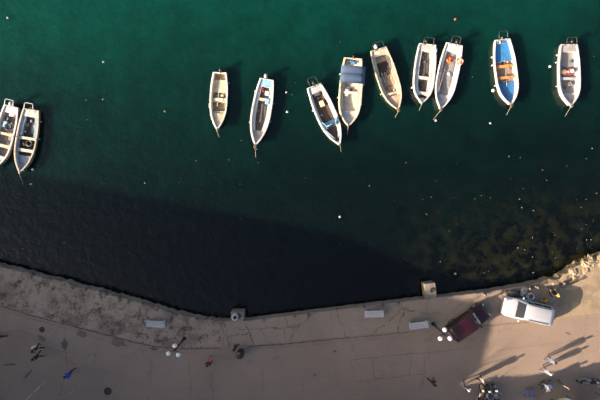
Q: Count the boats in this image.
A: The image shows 11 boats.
